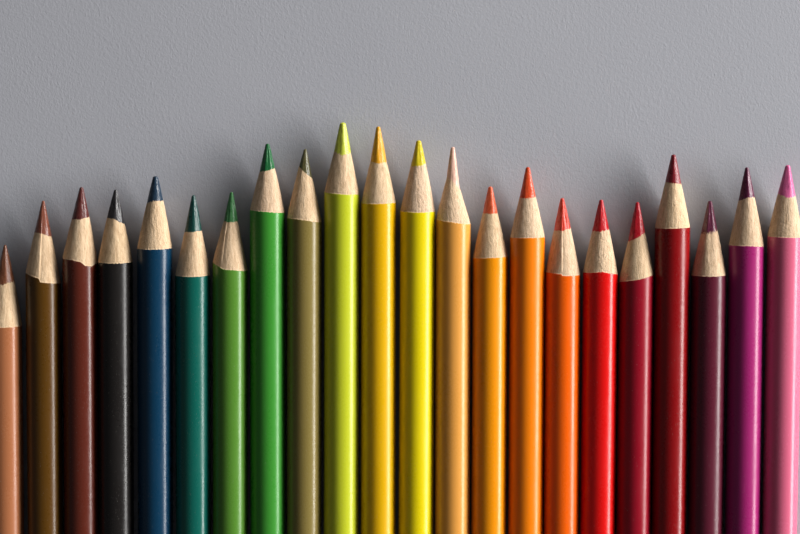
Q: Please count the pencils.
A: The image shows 22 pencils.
